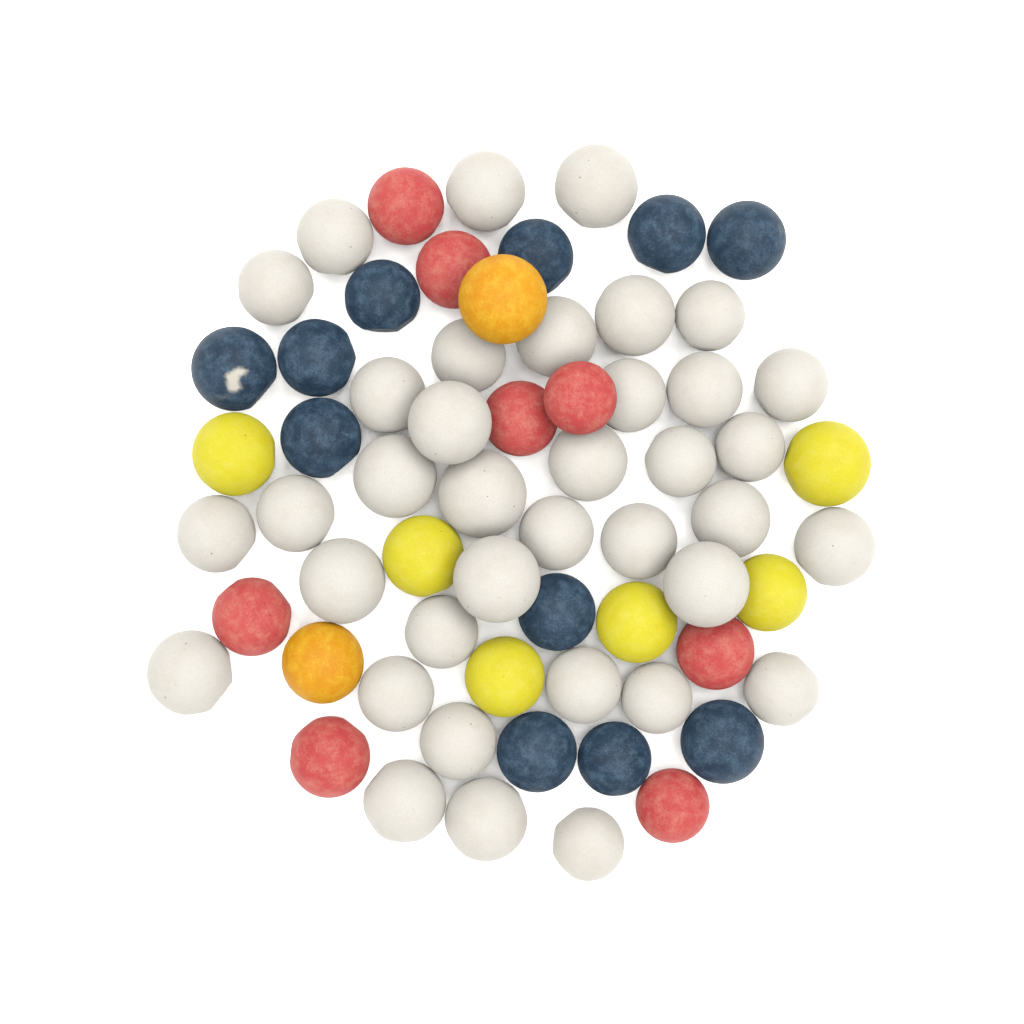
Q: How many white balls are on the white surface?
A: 37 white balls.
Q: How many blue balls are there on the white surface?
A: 11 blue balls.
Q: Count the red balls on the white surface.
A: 8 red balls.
